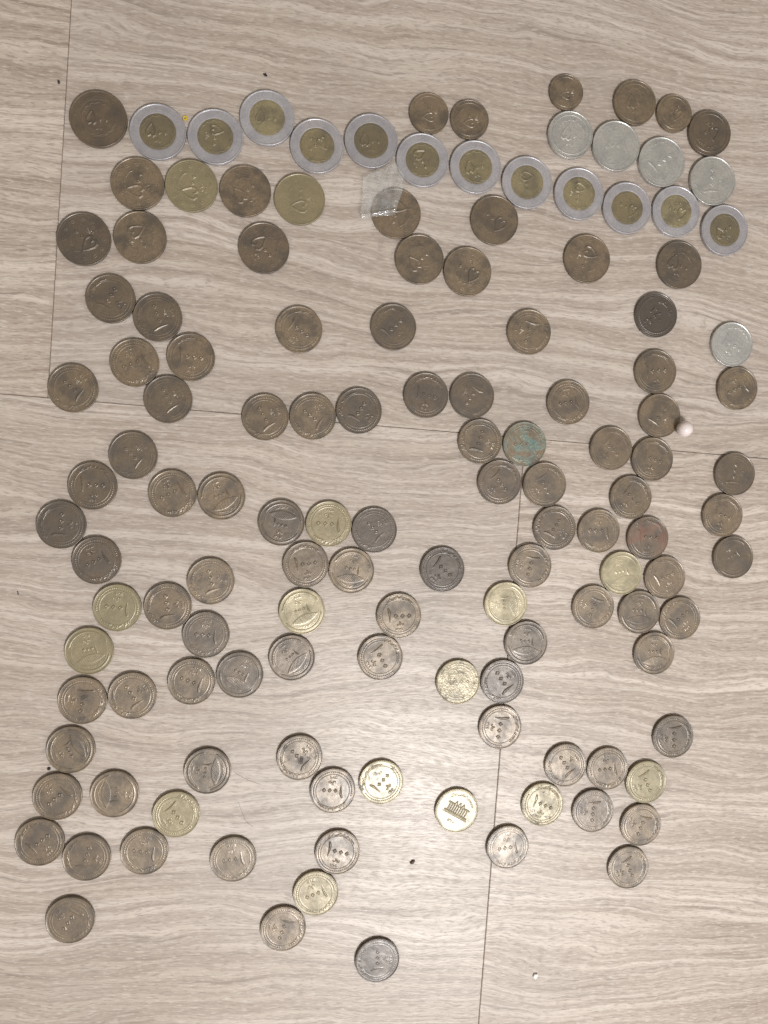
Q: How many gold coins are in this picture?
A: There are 15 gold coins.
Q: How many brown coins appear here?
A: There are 101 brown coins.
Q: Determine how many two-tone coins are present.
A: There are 12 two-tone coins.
